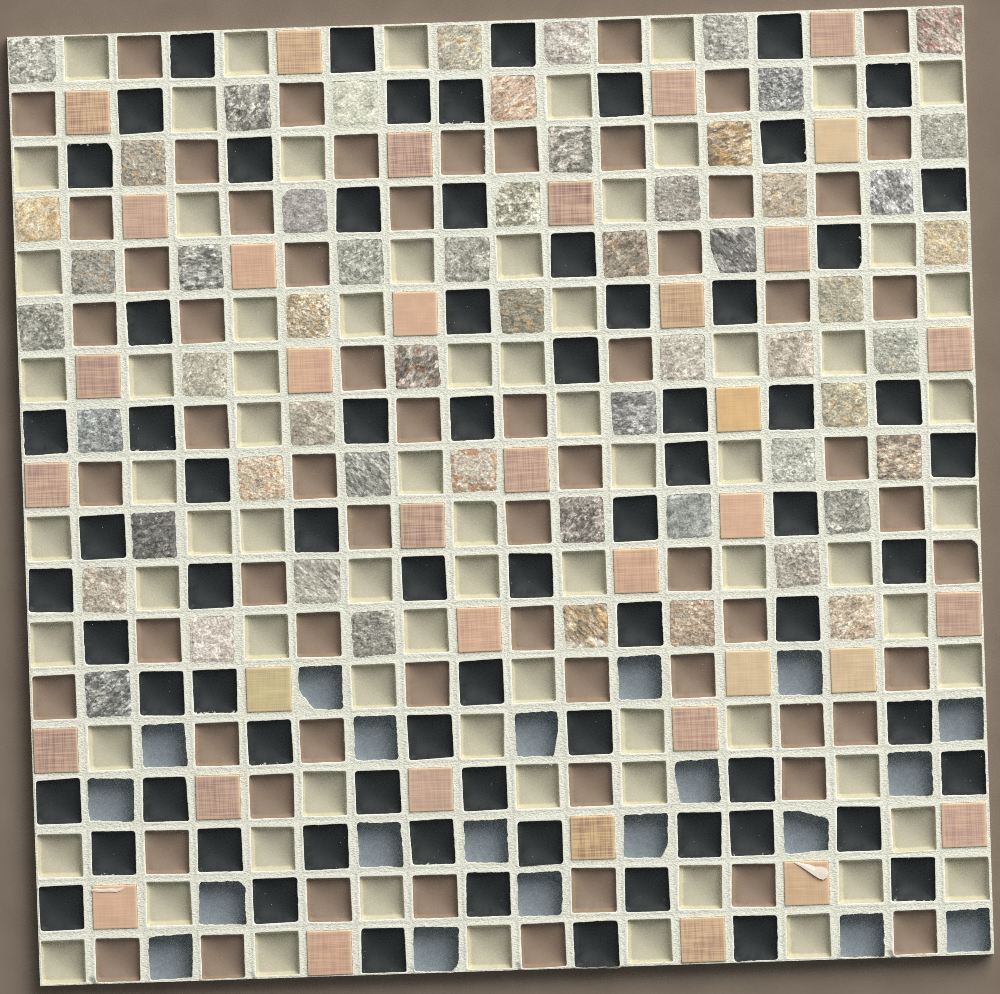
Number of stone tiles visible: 57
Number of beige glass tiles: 74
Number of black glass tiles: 73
